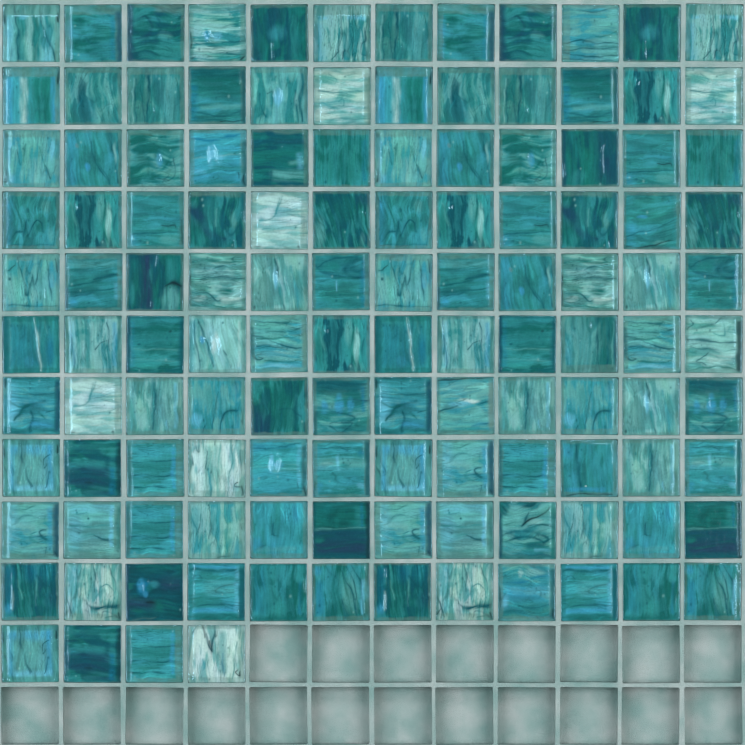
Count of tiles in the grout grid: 124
